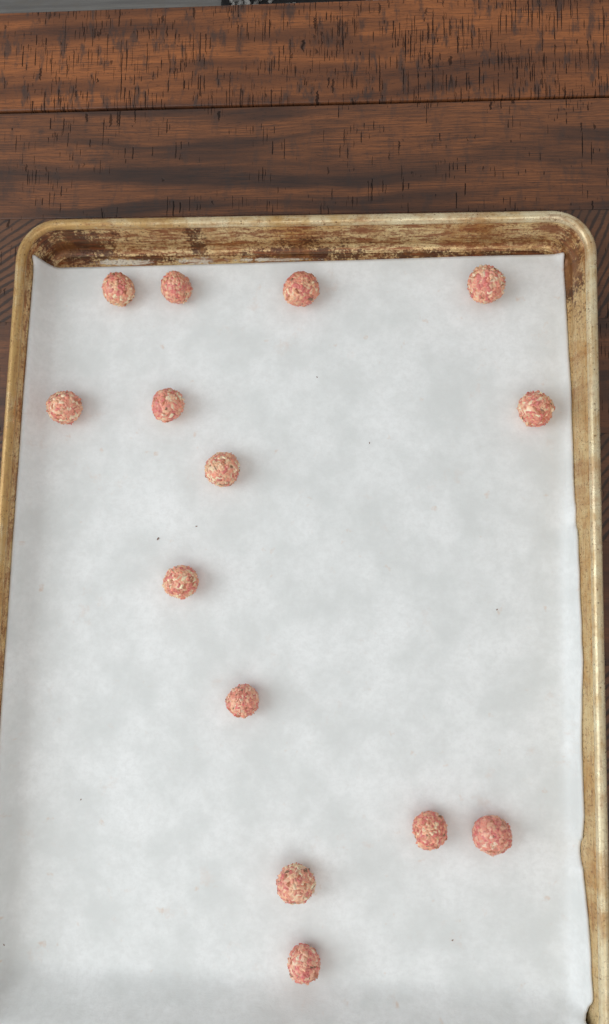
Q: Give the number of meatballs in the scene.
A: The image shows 14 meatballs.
